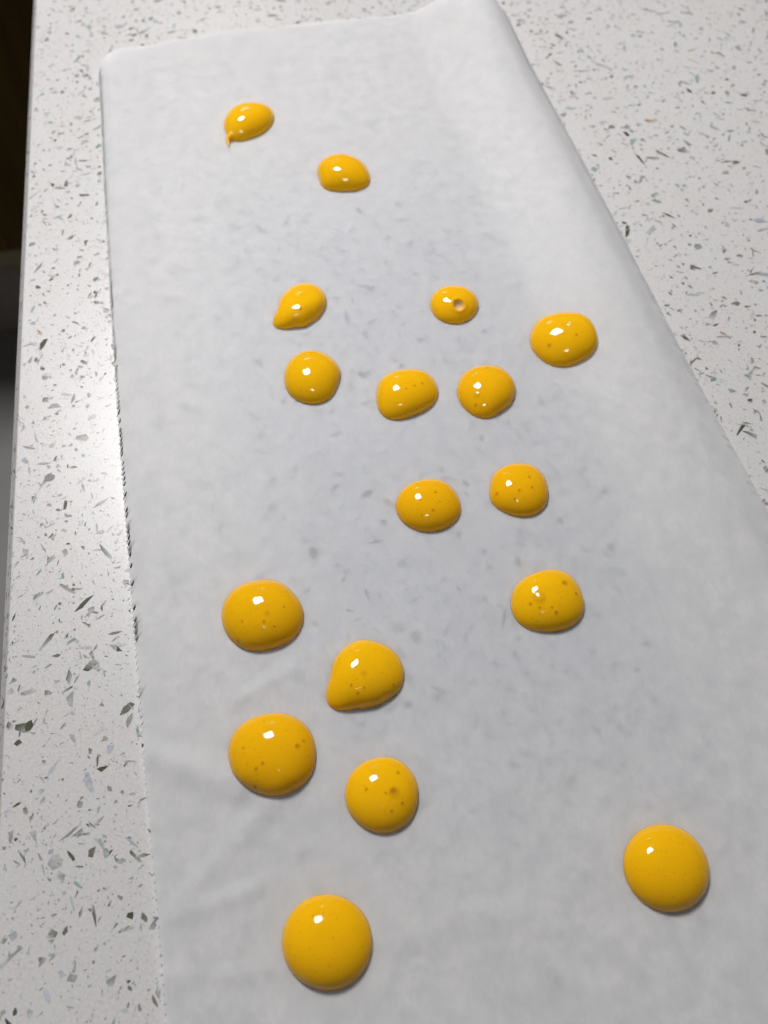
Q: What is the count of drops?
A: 17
